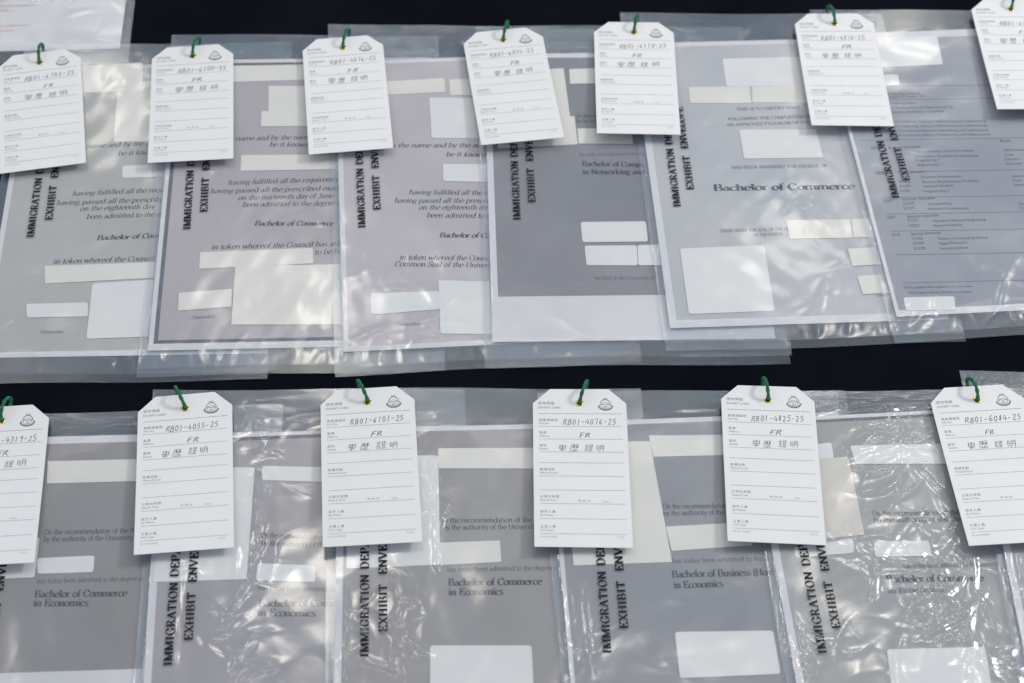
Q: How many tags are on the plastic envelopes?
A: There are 13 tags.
